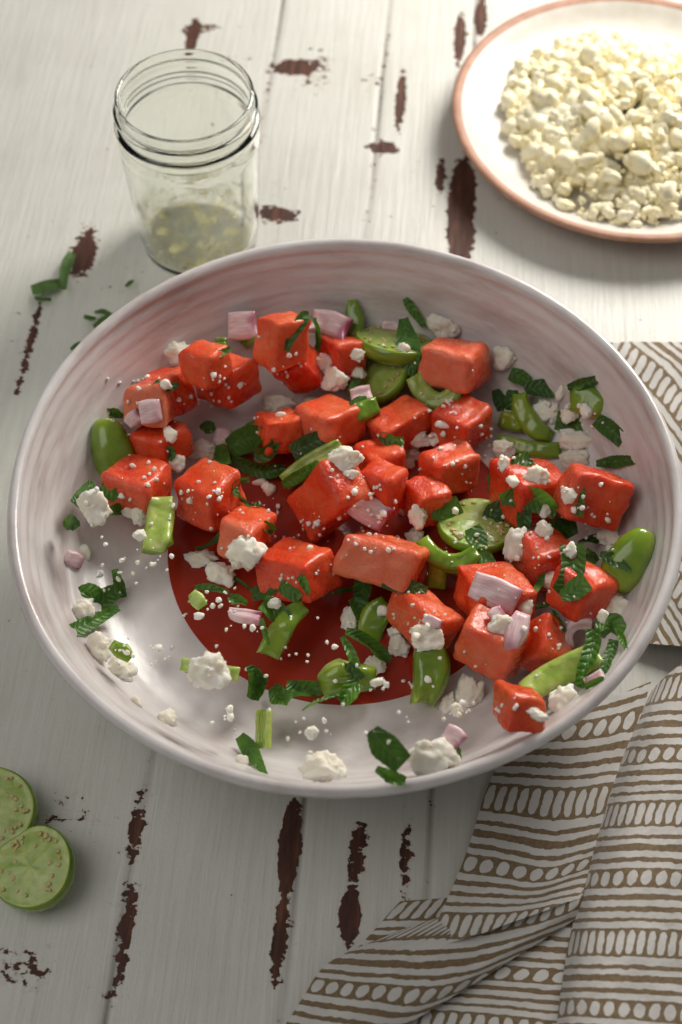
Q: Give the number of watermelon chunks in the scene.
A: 31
